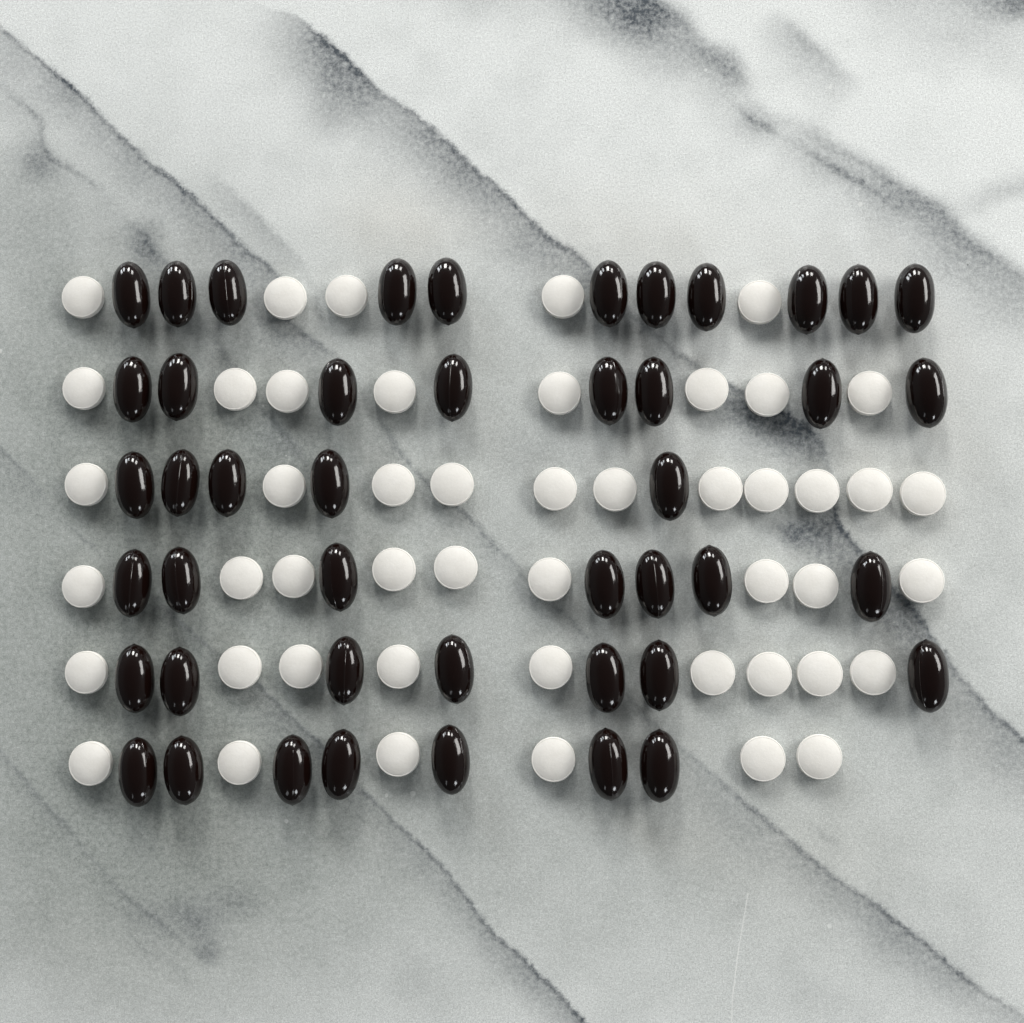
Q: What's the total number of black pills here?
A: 45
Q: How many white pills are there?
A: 48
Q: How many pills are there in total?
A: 93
